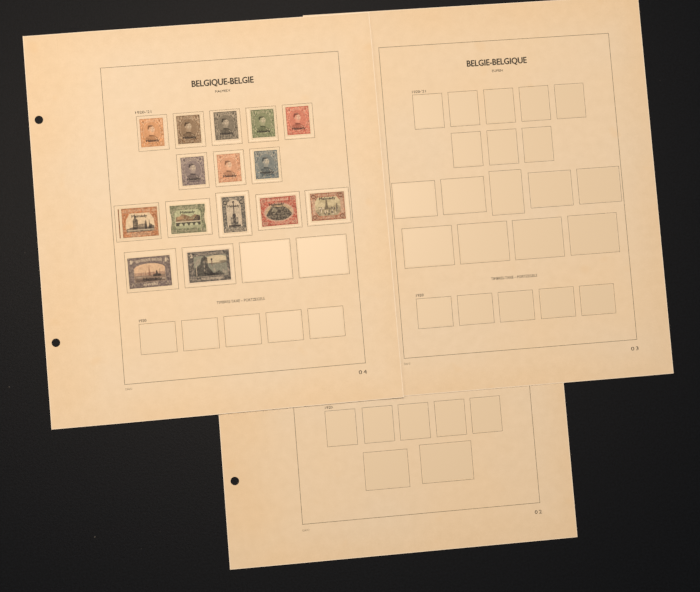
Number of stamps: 15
